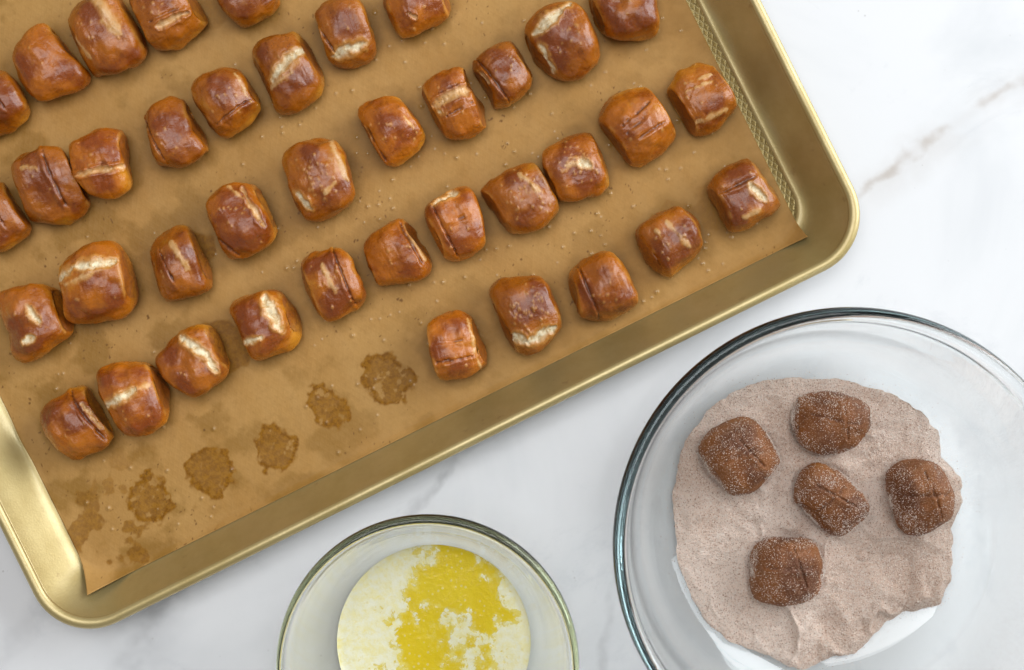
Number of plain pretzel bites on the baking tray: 39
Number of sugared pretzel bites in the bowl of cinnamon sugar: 5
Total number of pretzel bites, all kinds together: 44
